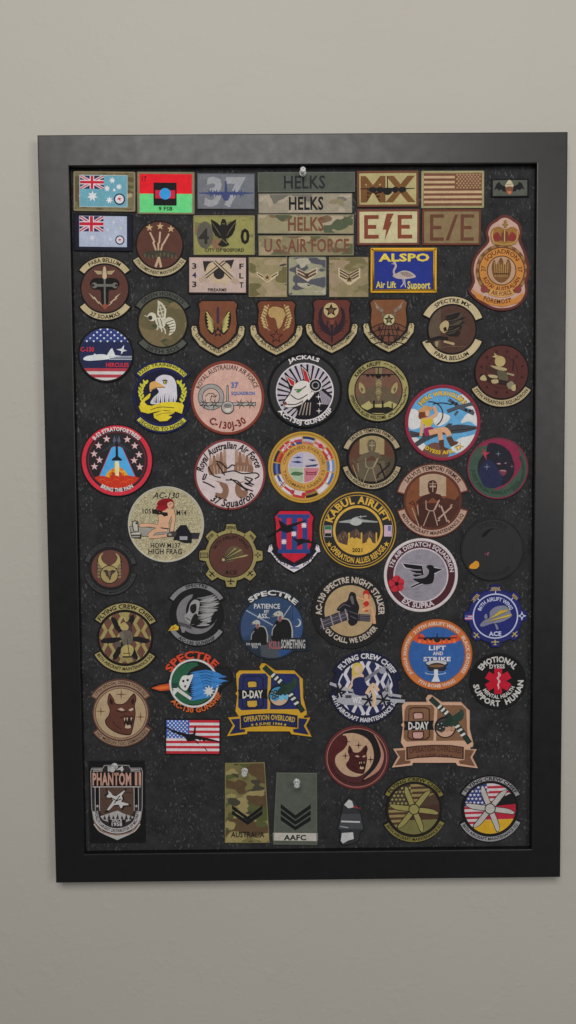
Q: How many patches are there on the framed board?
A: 68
